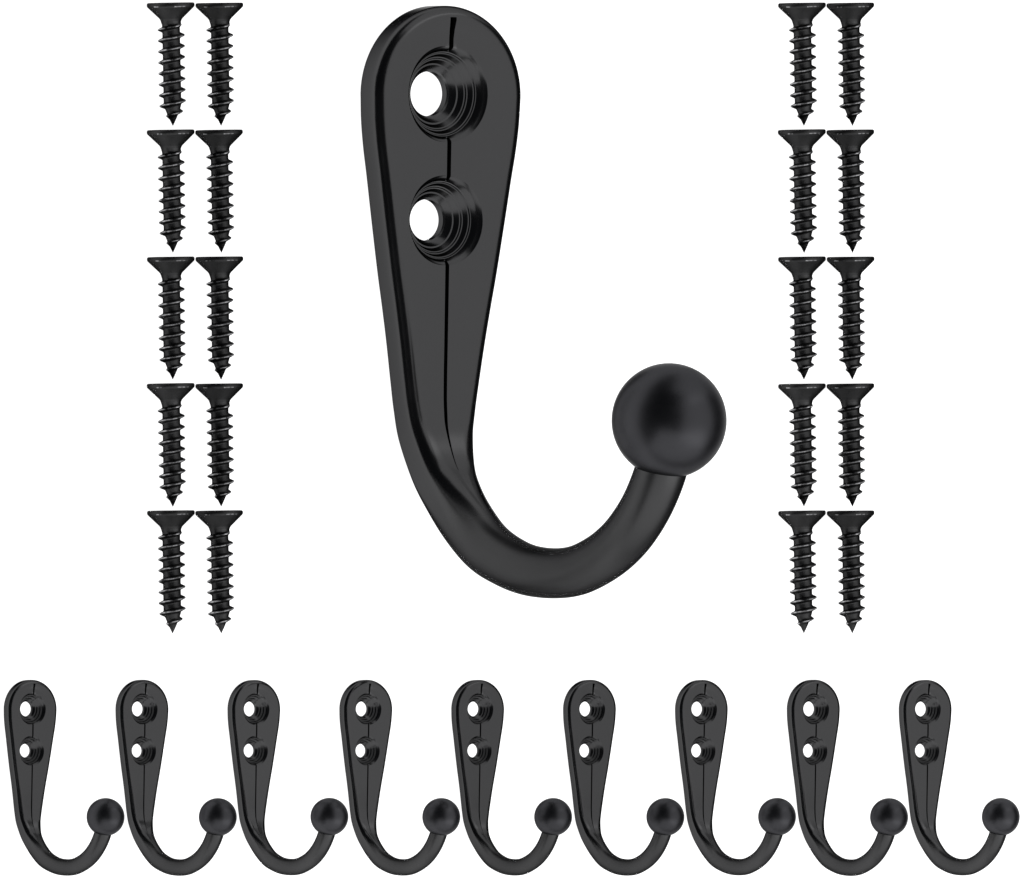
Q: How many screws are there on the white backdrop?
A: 20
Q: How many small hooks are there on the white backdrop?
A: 9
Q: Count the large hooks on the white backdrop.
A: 1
